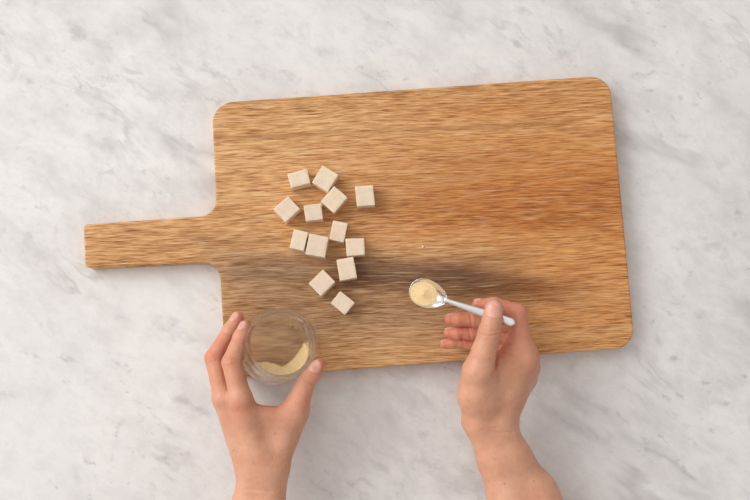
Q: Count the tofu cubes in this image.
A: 13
